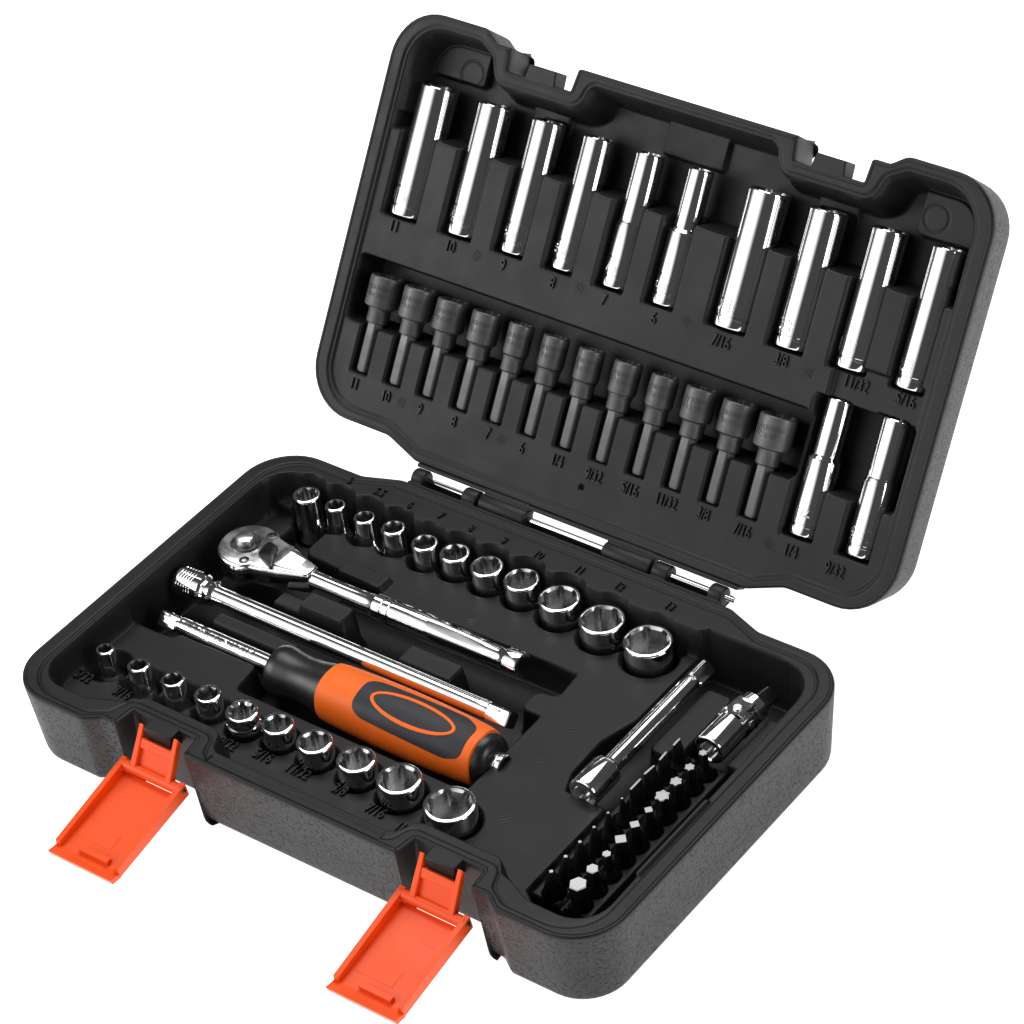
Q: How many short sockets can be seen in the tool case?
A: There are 21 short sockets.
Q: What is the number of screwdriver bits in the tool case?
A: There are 20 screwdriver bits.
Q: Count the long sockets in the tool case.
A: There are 12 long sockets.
